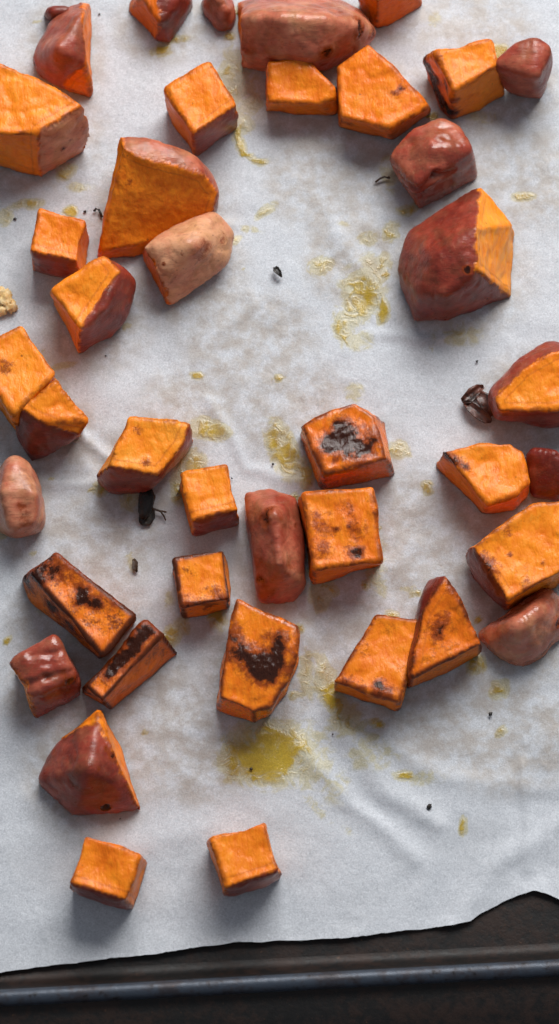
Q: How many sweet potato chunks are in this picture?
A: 41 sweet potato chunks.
